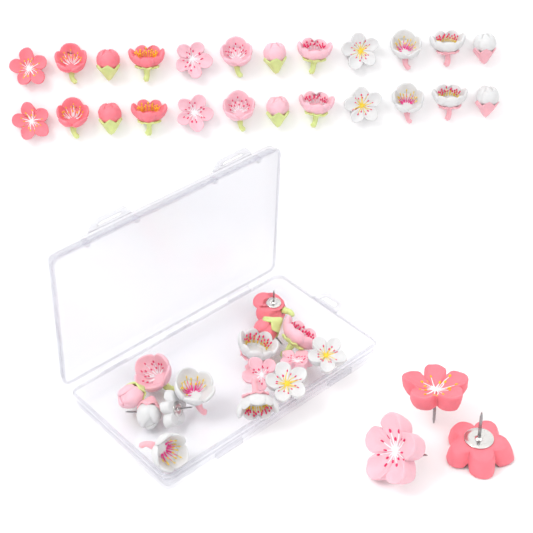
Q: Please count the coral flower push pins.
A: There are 12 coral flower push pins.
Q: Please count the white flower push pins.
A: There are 16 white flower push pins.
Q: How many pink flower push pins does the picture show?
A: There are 14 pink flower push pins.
